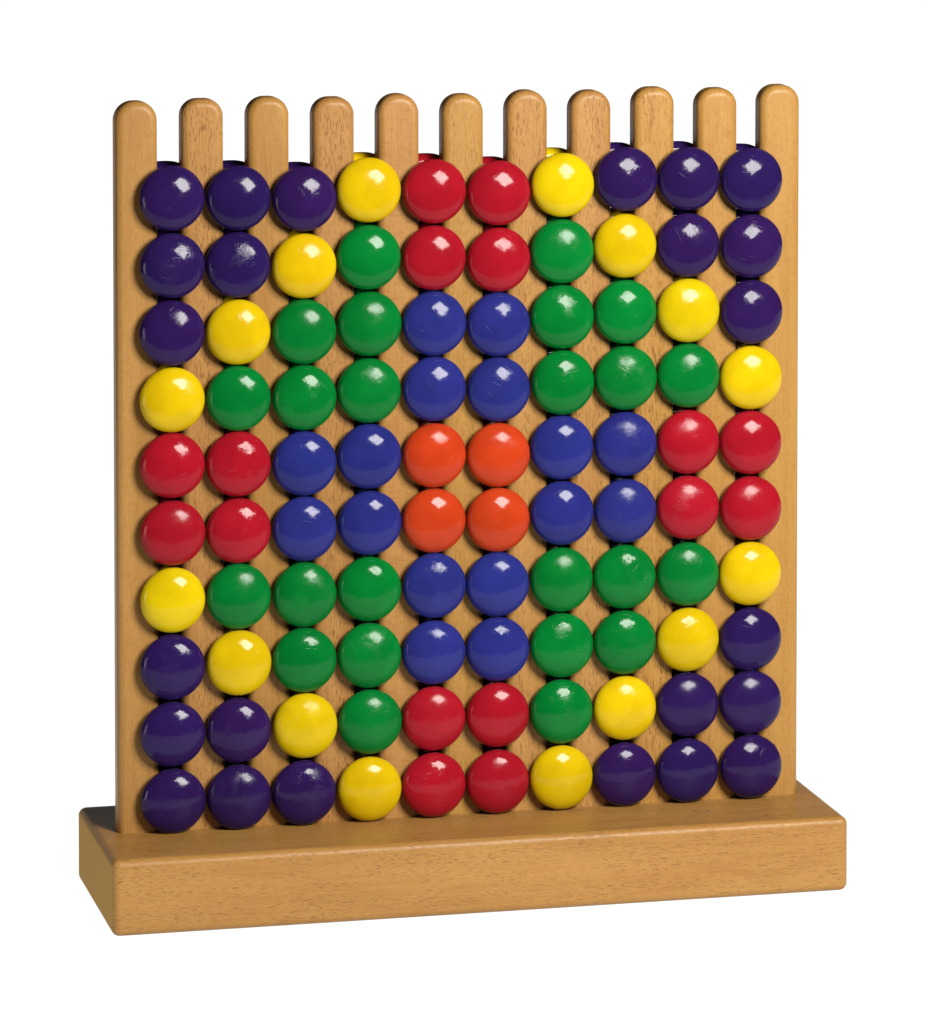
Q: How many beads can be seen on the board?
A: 100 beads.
